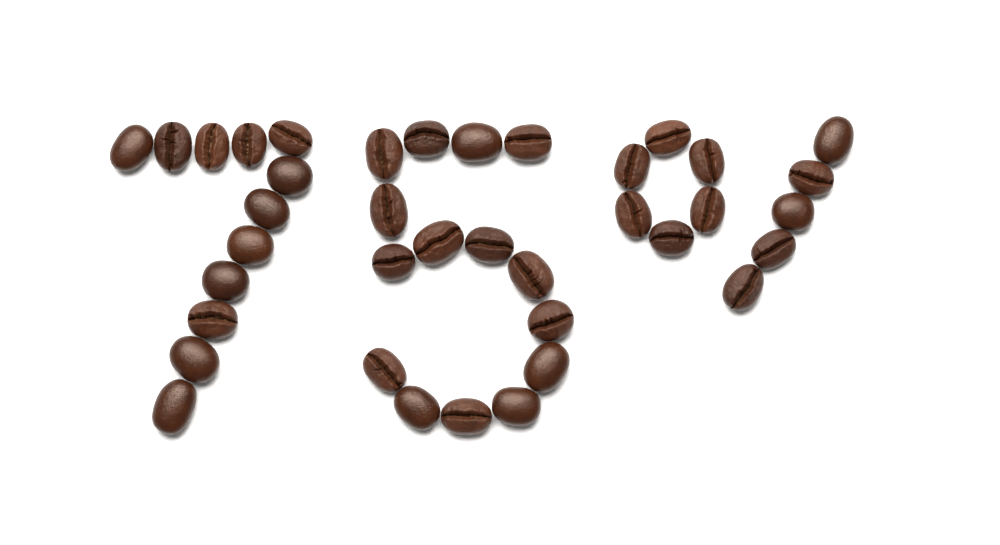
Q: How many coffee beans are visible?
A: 38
